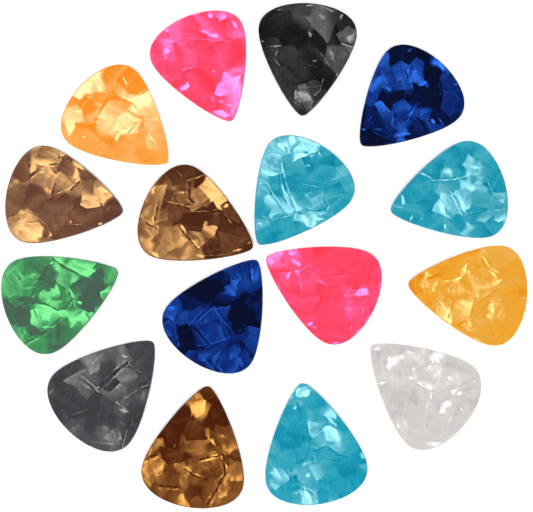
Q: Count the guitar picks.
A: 16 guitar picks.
